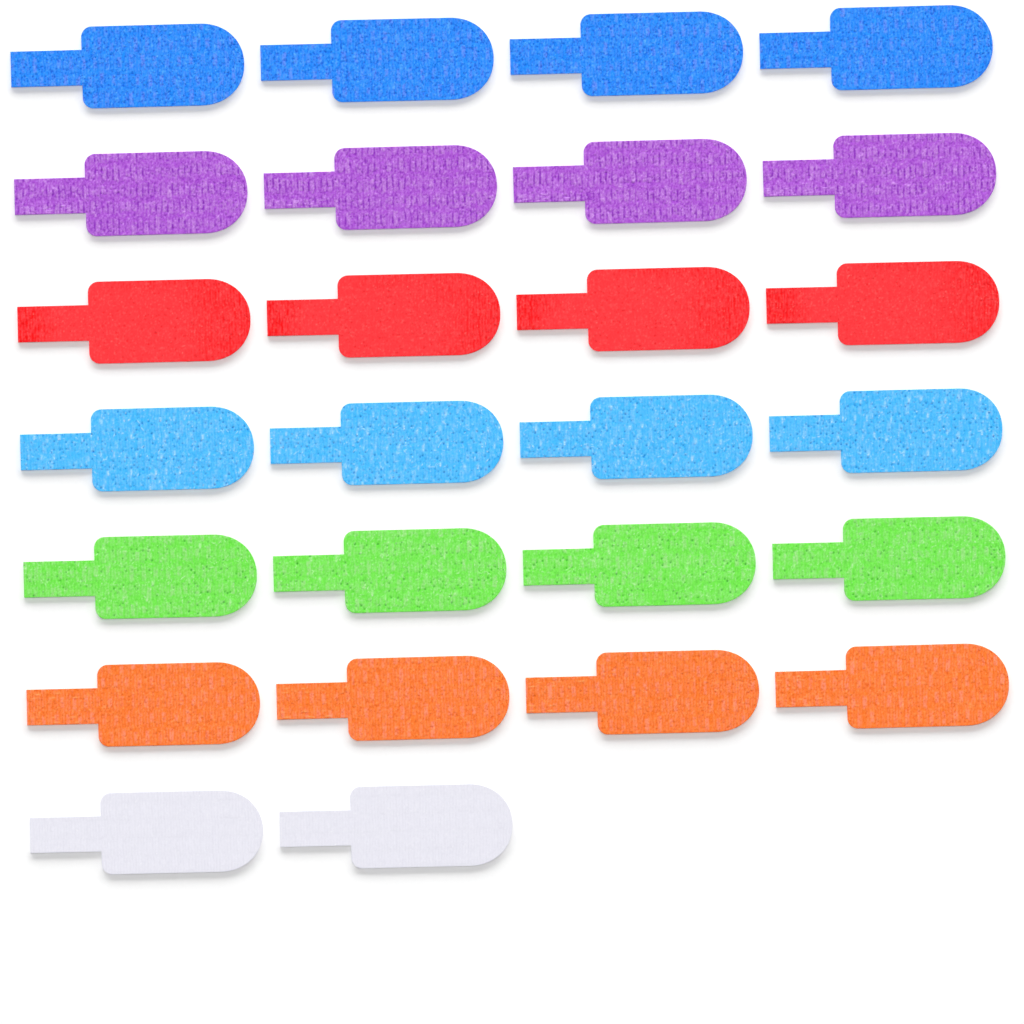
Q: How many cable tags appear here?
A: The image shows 26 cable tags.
